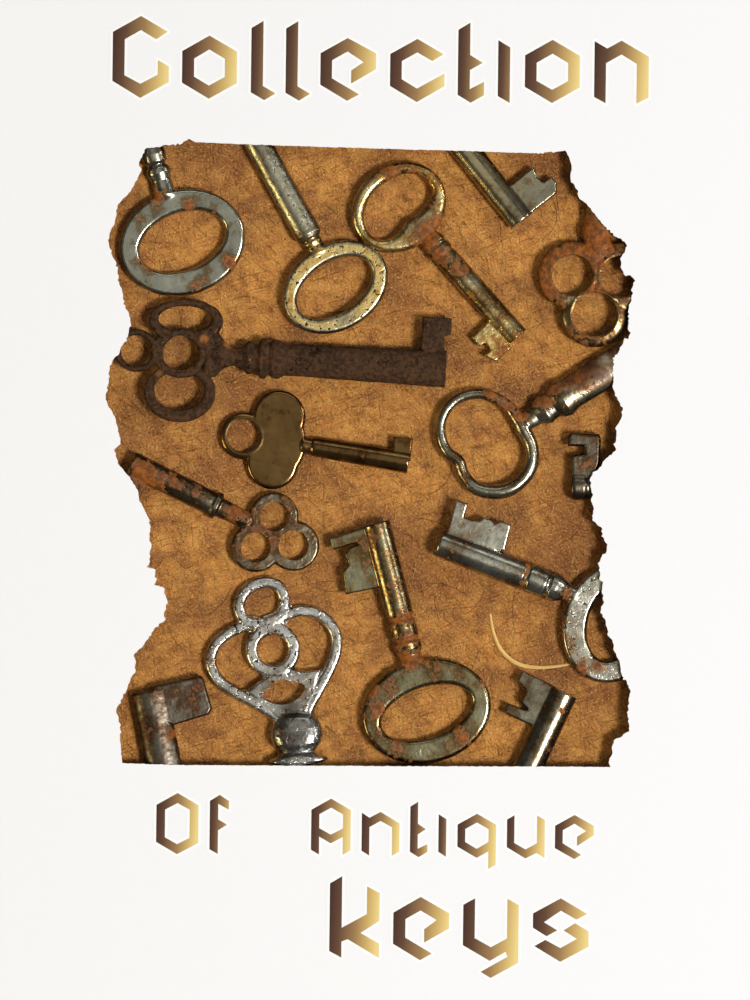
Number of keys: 15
